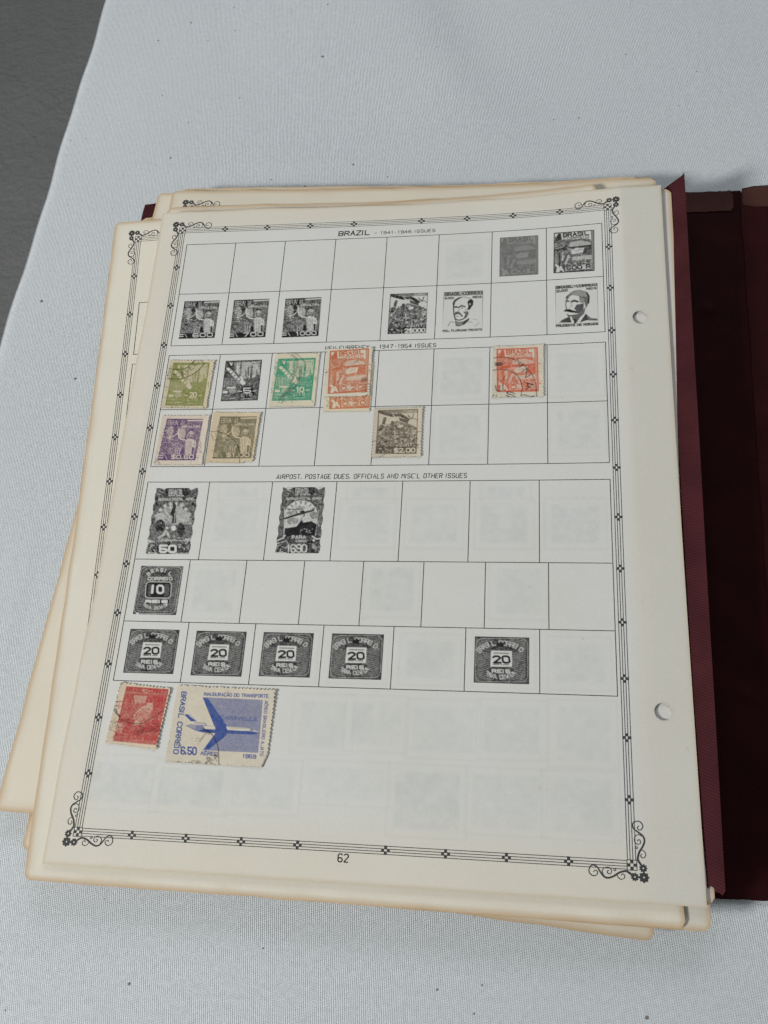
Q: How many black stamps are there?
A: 17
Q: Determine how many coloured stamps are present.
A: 10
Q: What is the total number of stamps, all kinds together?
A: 27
